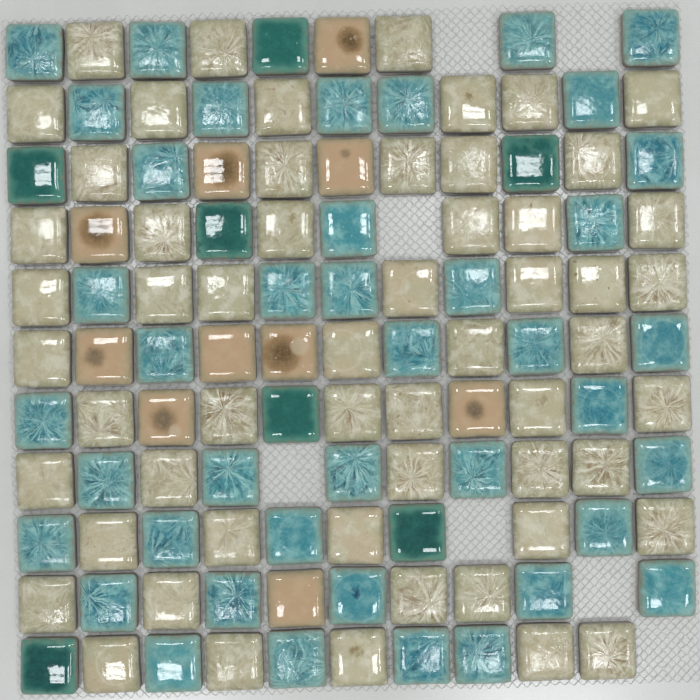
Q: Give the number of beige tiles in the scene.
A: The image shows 56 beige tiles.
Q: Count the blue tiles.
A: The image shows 41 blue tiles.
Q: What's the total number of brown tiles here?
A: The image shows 10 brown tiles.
